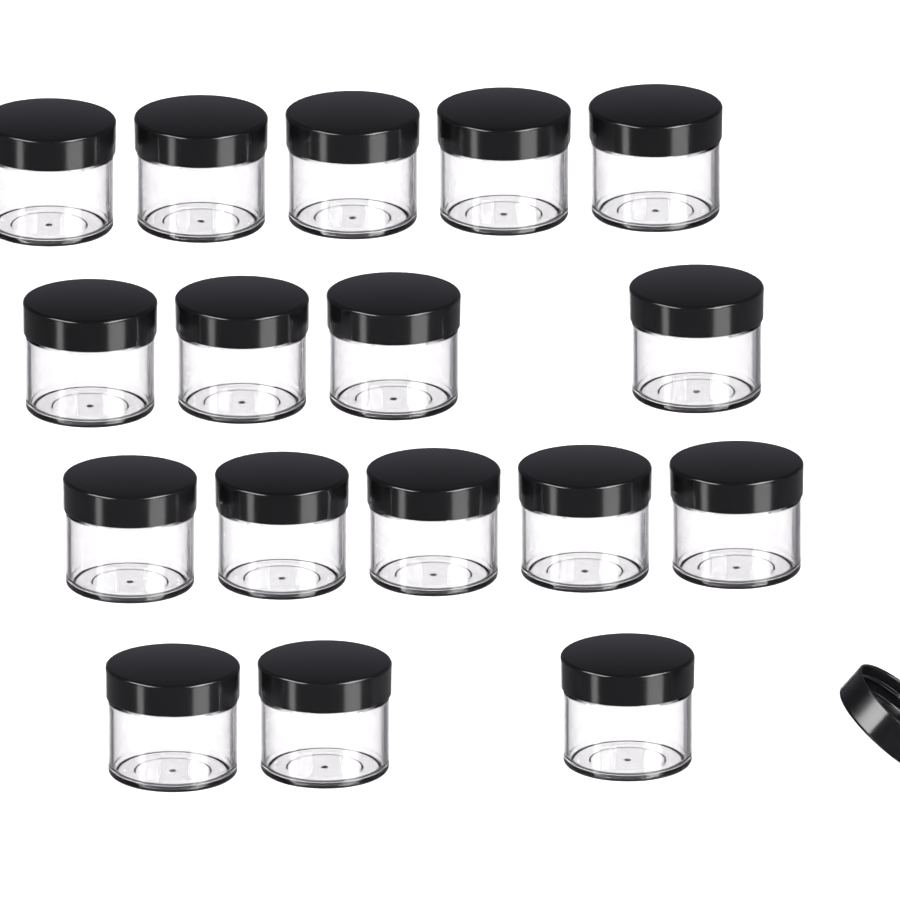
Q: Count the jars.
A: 17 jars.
